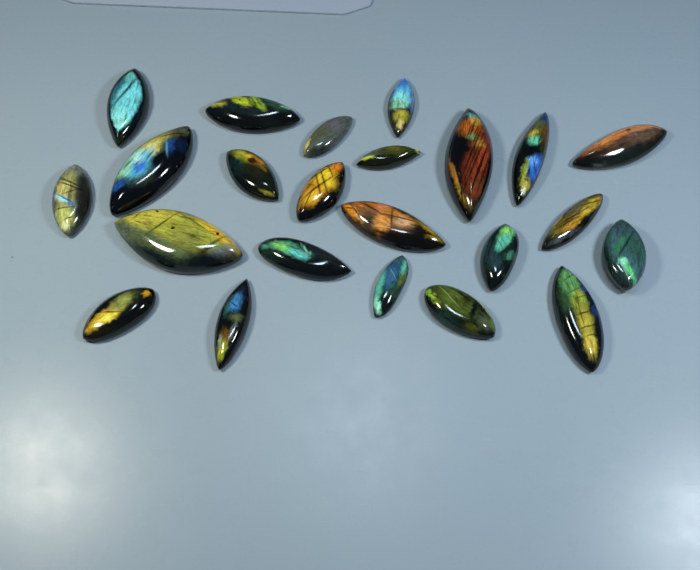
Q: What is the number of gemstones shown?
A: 23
